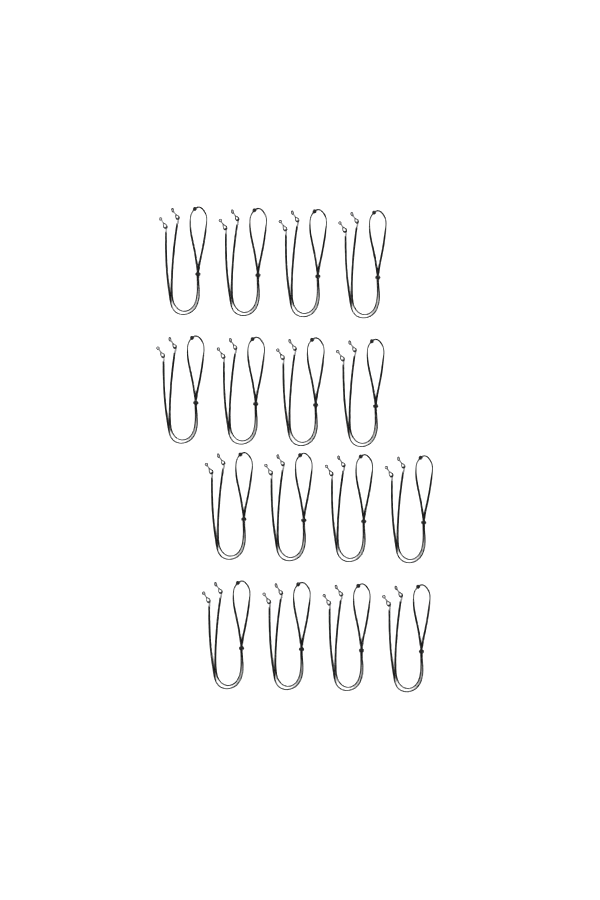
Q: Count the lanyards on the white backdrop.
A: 16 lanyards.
